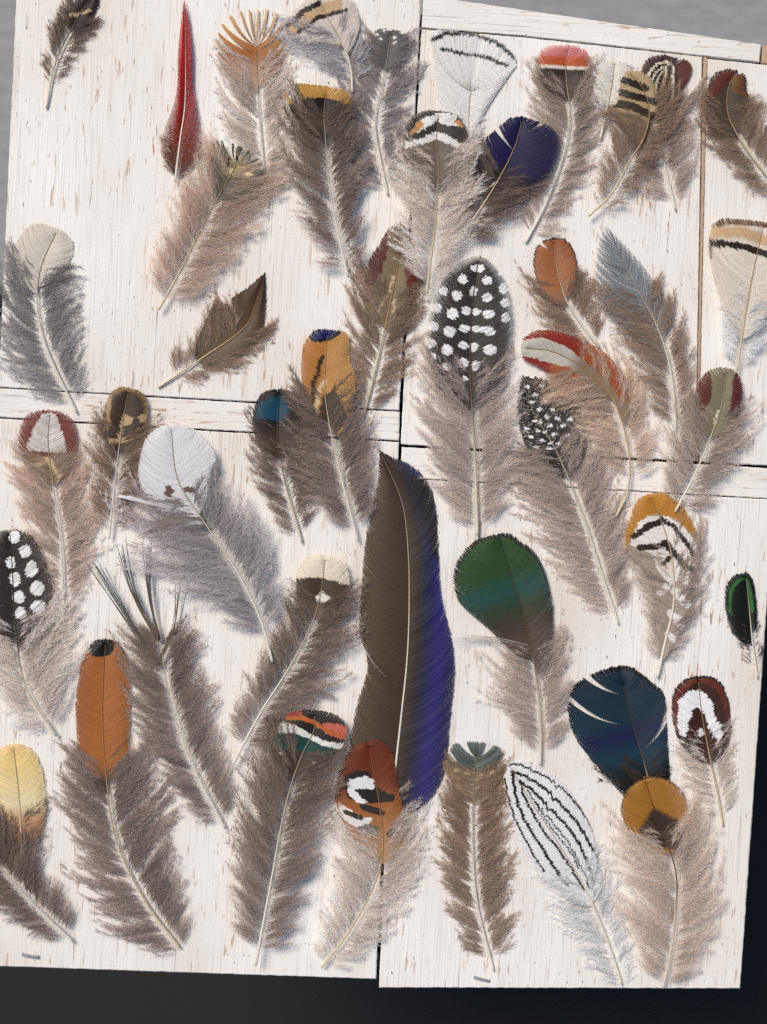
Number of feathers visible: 47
